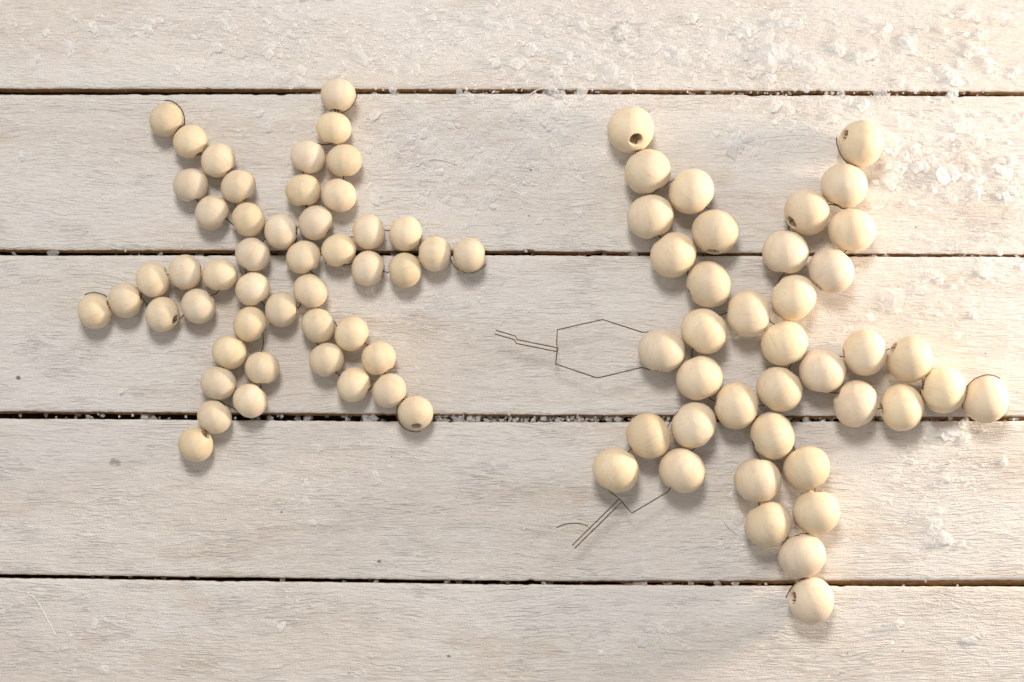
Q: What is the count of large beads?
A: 39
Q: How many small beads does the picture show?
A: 48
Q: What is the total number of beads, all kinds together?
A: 87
